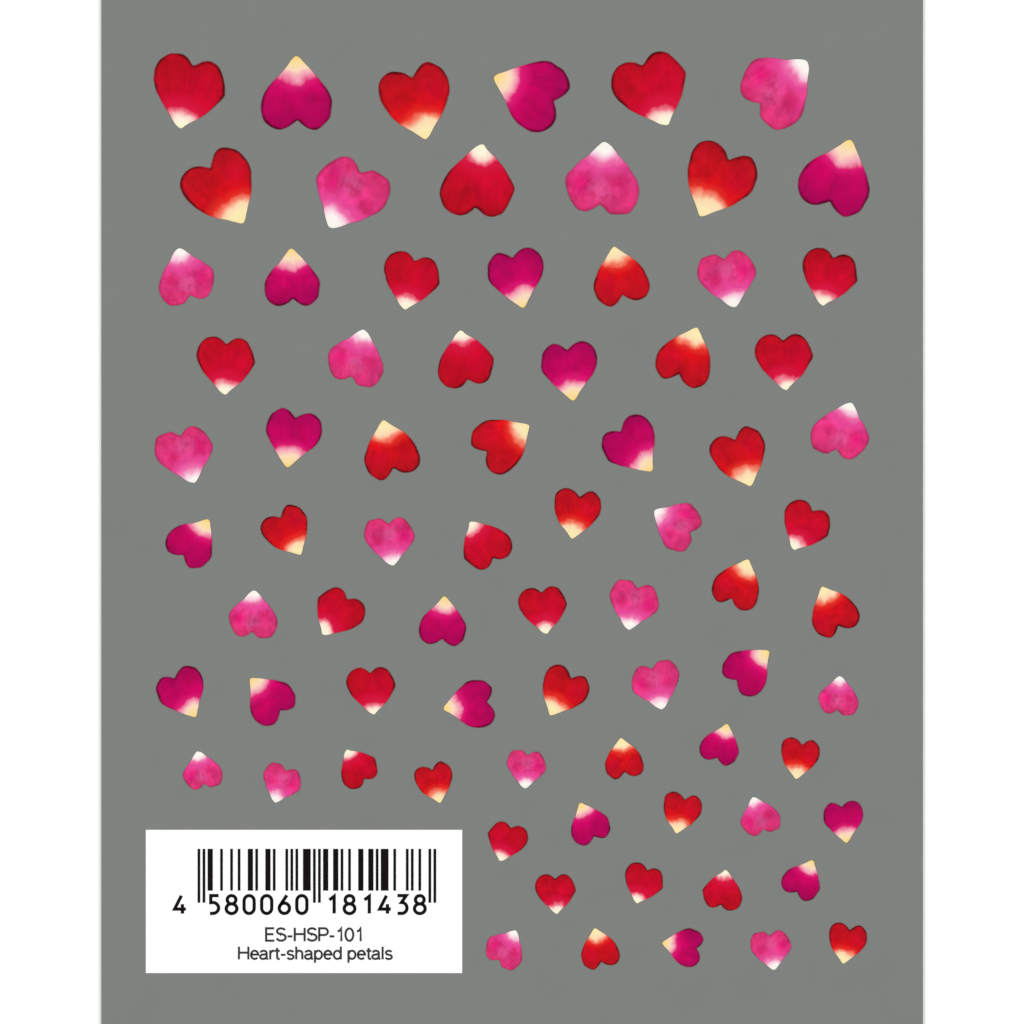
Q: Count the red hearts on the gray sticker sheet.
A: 37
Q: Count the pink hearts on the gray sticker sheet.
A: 20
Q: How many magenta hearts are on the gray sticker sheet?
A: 19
